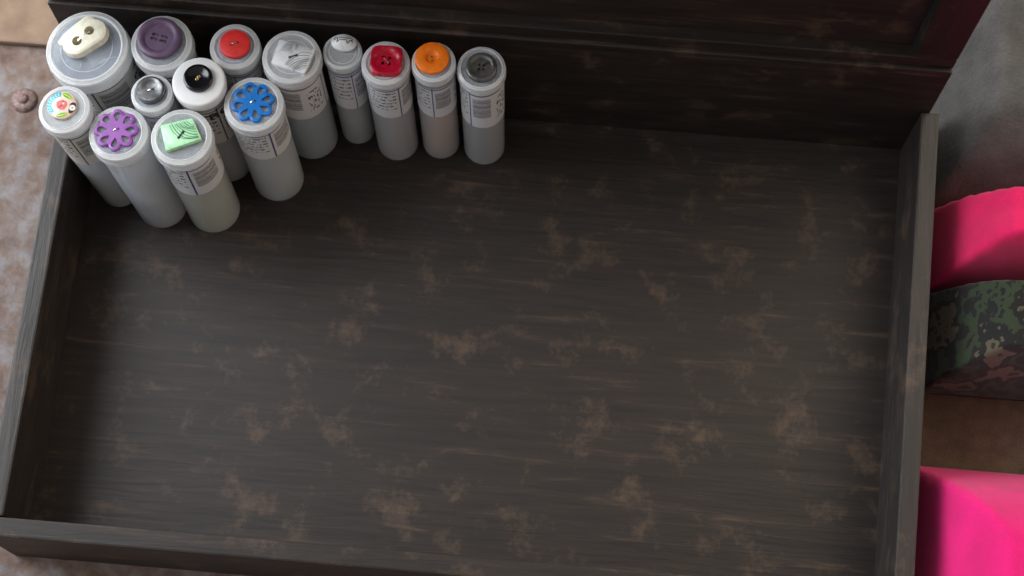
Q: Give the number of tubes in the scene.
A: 14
